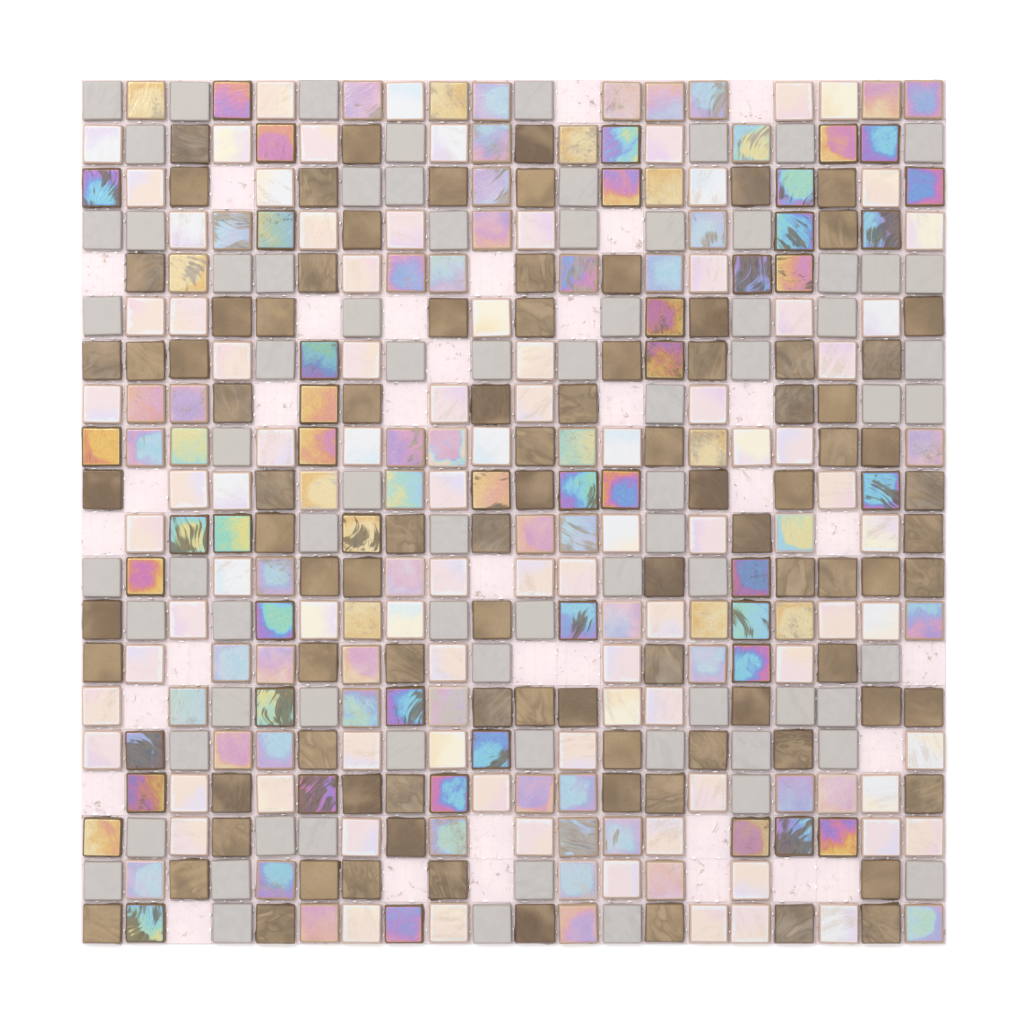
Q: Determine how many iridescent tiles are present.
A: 112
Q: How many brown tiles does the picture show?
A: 92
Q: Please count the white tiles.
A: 87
